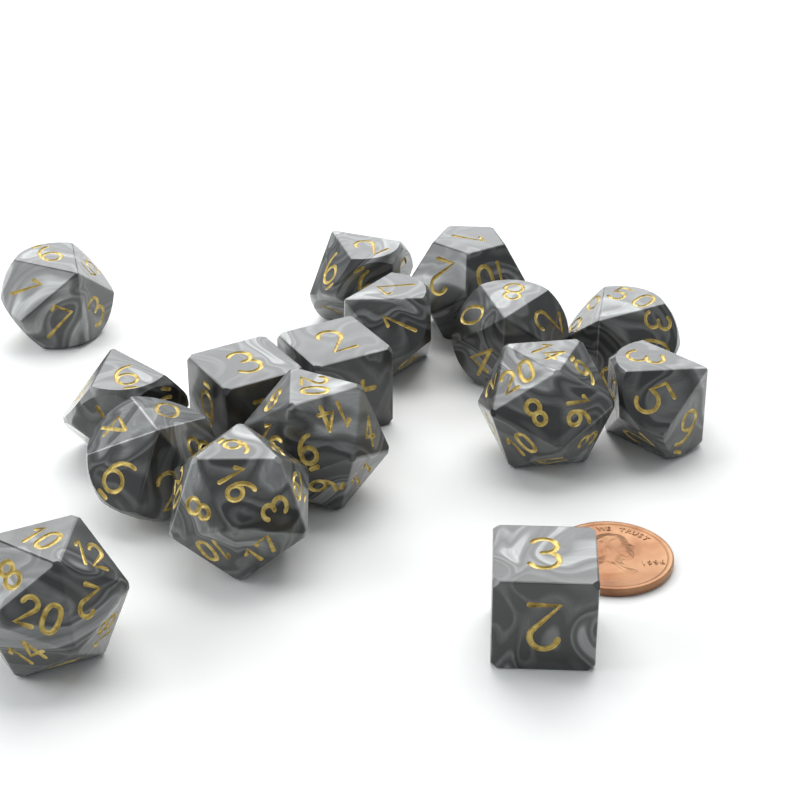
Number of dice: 16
